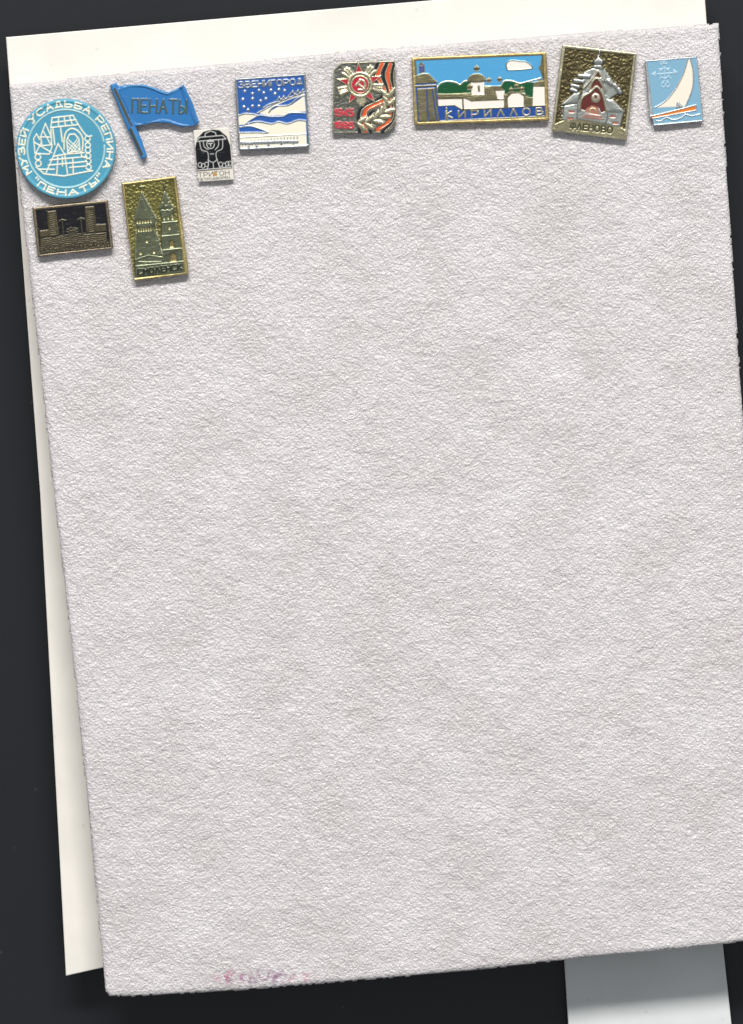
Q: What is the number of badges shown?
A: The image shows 10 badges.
